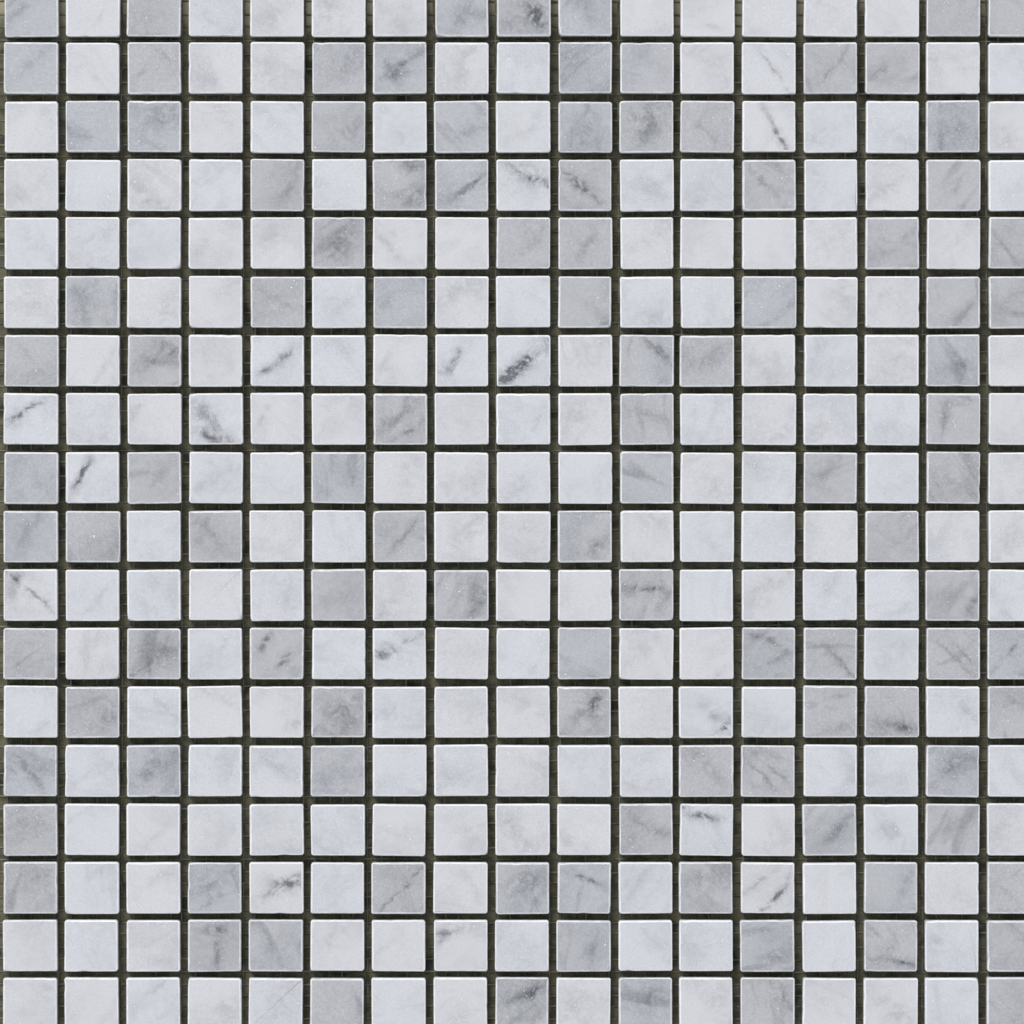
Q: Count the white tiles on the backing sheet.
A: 198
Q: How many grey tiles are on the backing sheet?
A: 108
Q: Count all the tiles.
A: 306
